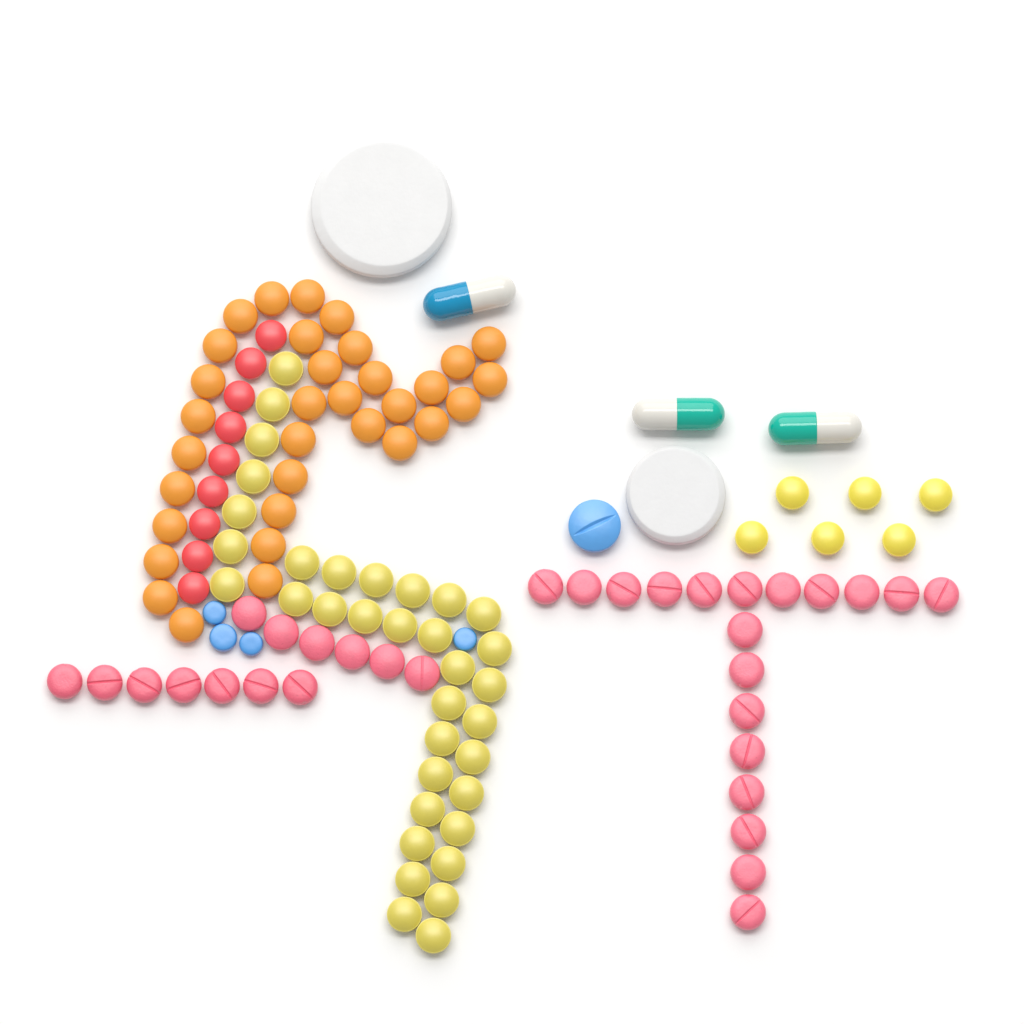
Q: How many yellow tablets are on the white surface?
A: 41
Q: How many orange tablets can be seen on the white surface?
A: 33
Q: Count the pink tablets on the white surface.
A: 32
